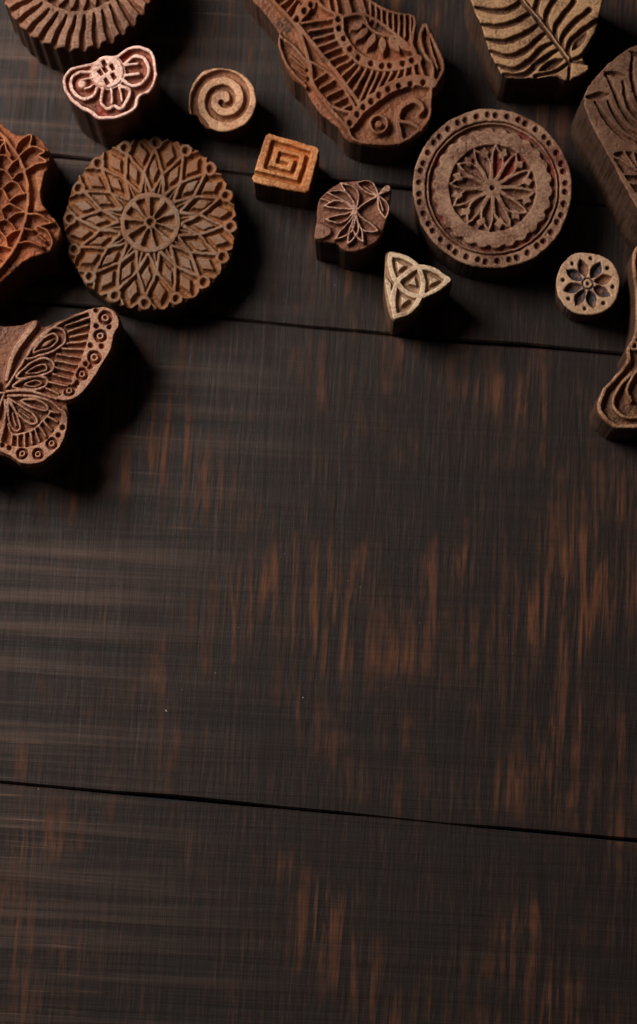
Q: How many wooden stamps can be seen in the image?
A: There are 15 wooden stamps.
